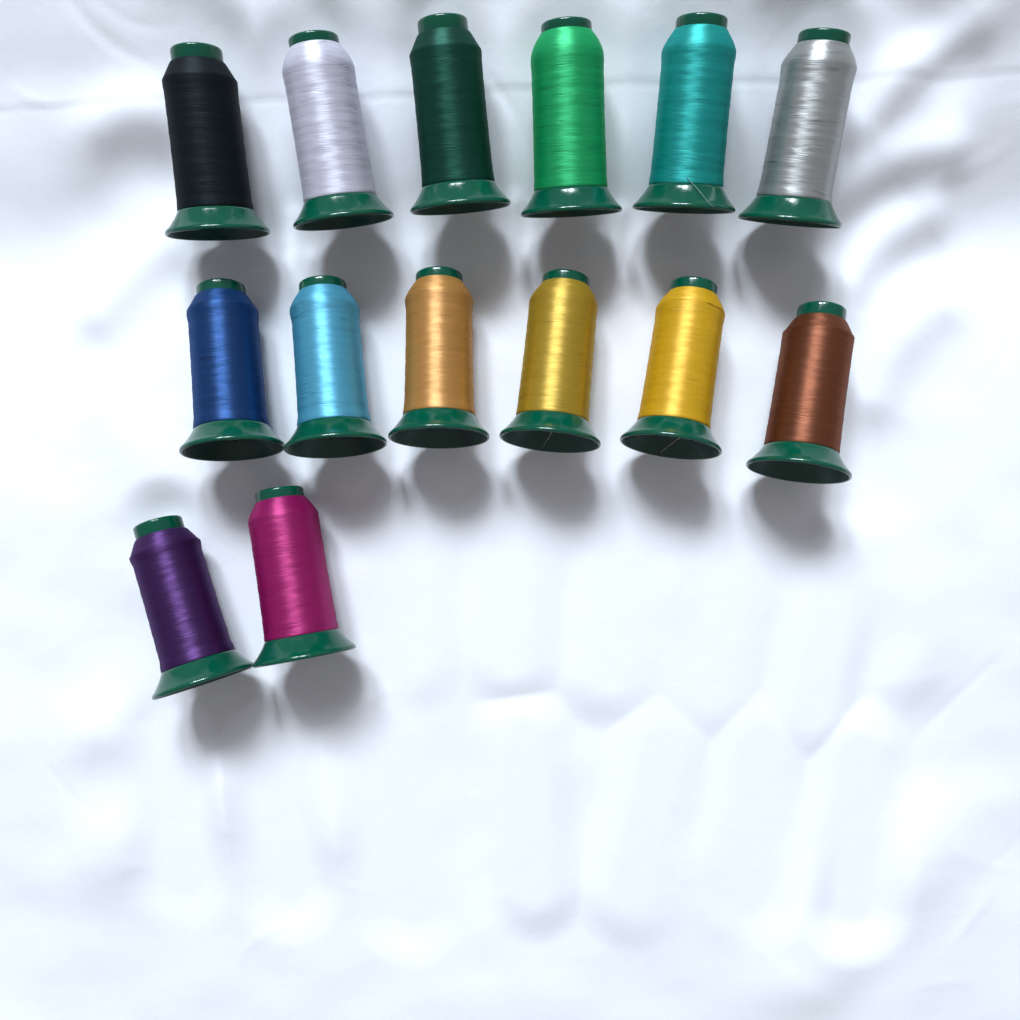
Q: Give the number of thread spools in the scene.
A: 14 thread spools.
